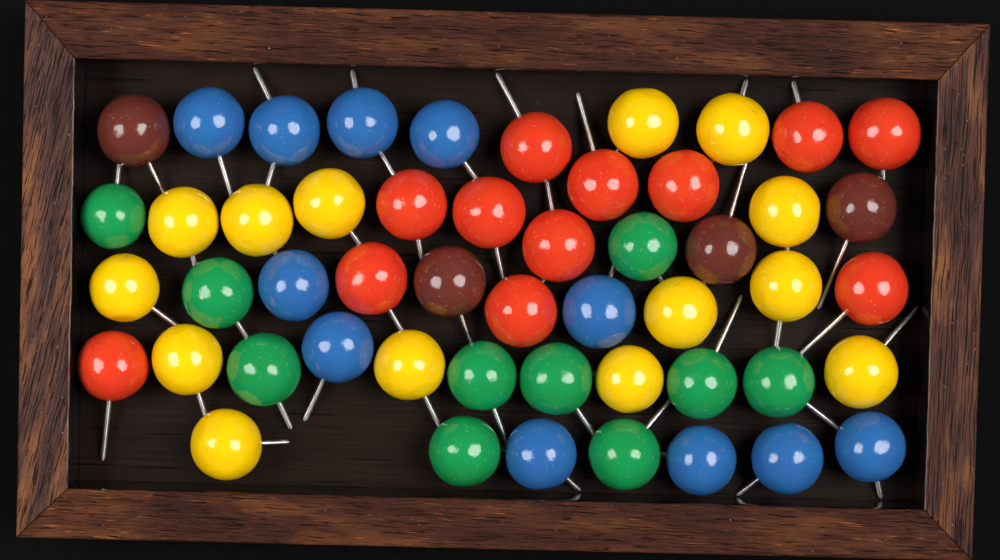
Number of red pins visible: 12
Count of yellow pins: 14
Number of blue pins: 11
